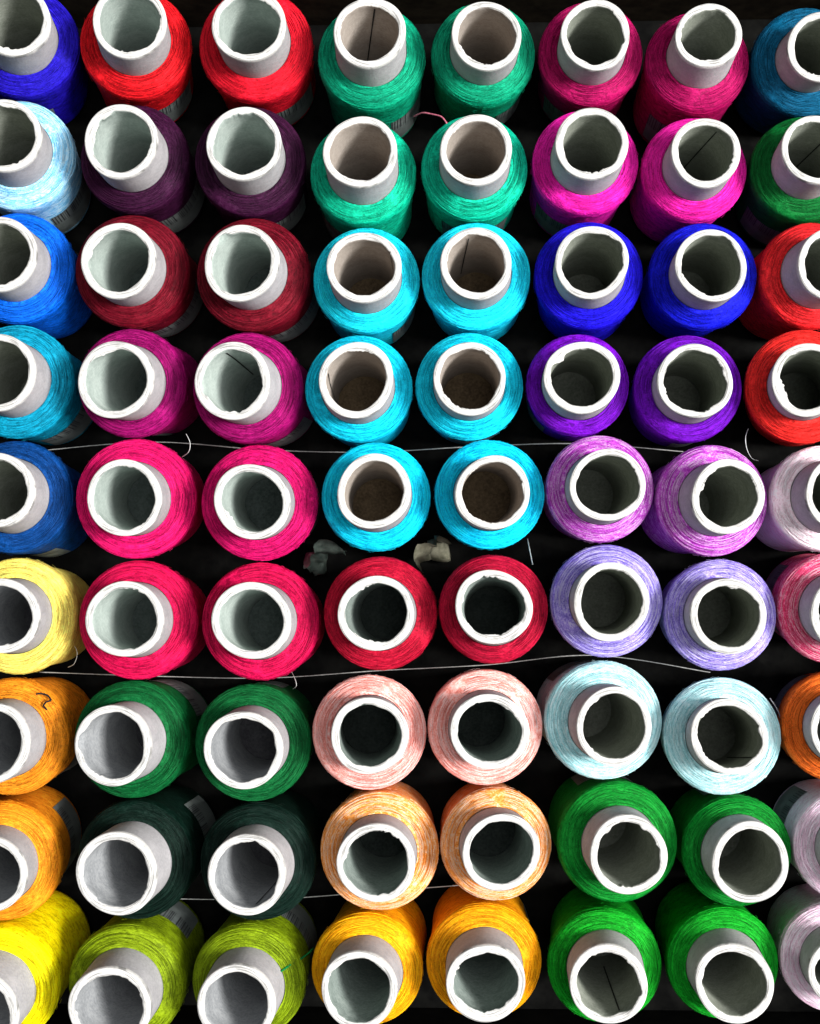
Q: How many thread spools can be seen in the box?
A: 72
